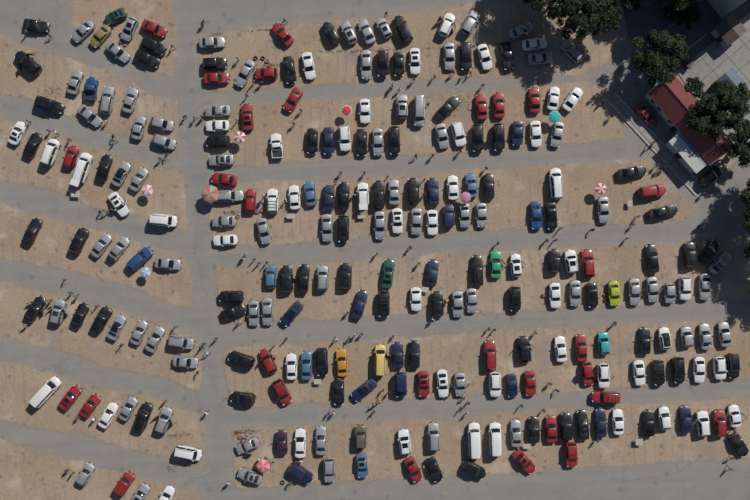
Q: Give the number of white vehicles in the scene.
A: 52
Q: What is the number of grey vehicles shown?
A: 74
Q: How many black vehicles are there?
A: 68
